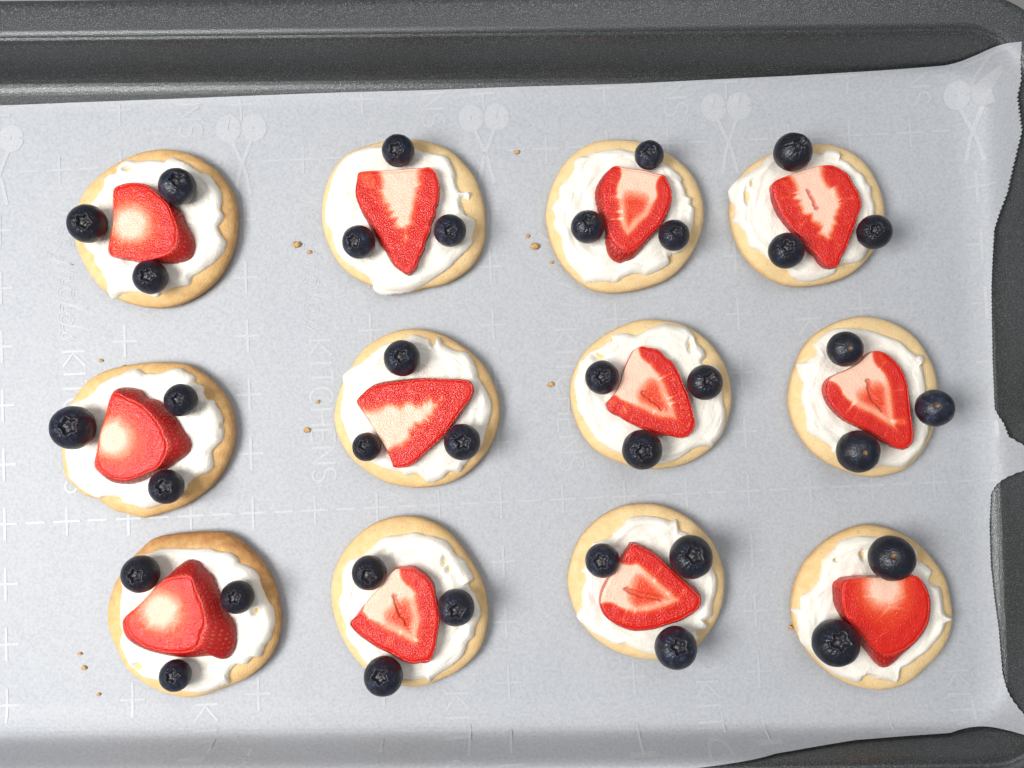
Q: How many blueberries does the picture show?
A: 35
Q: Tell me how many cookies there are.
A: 12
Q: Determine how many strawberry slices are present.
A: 12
